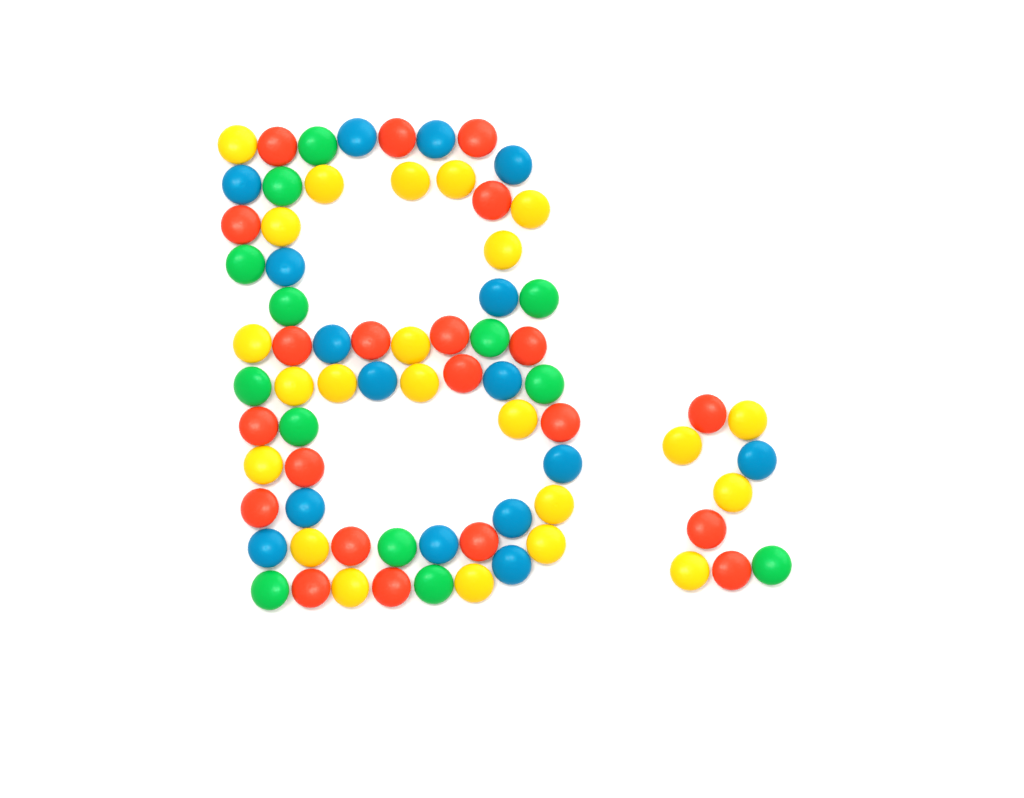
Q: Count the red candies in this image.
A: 21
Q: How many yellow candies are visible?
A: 23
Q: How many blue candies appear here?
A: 16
